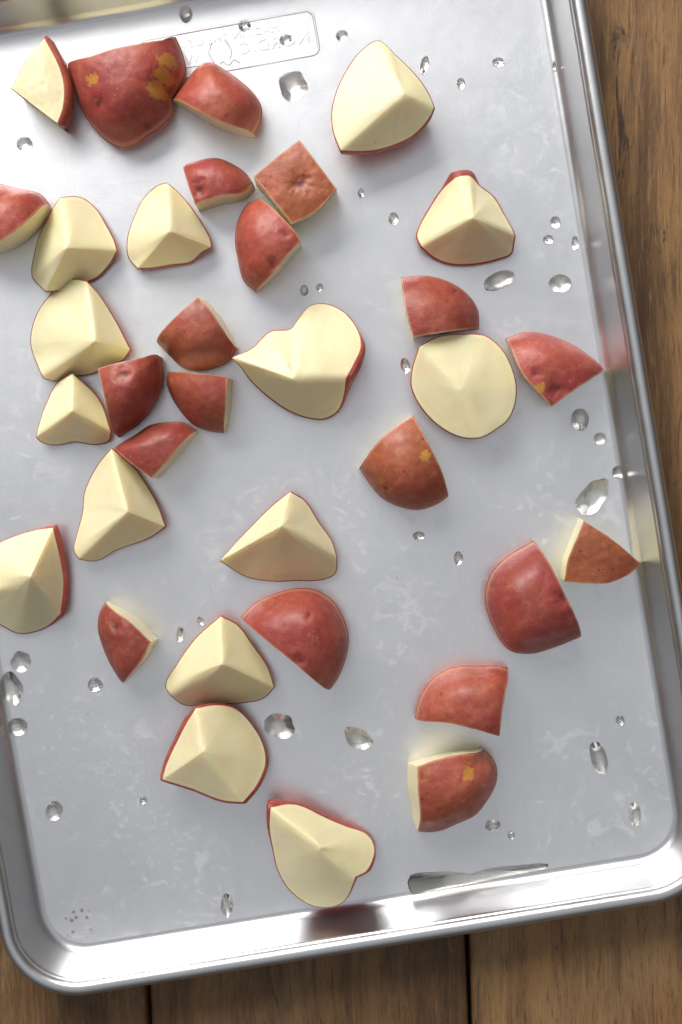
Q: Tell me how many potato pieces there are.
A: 34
